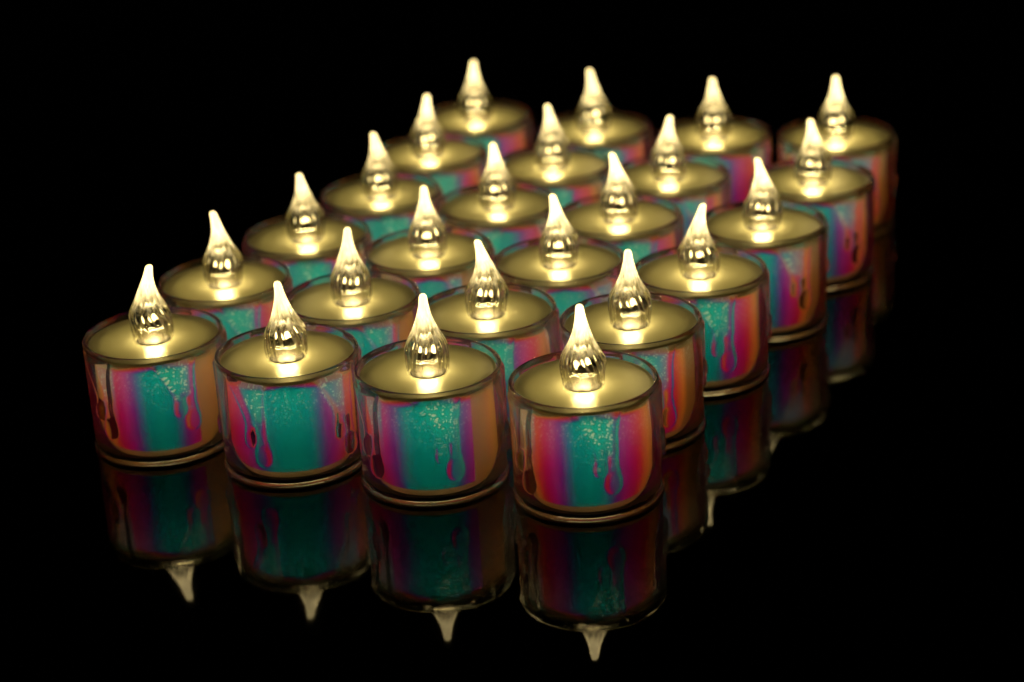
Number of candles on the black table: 24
